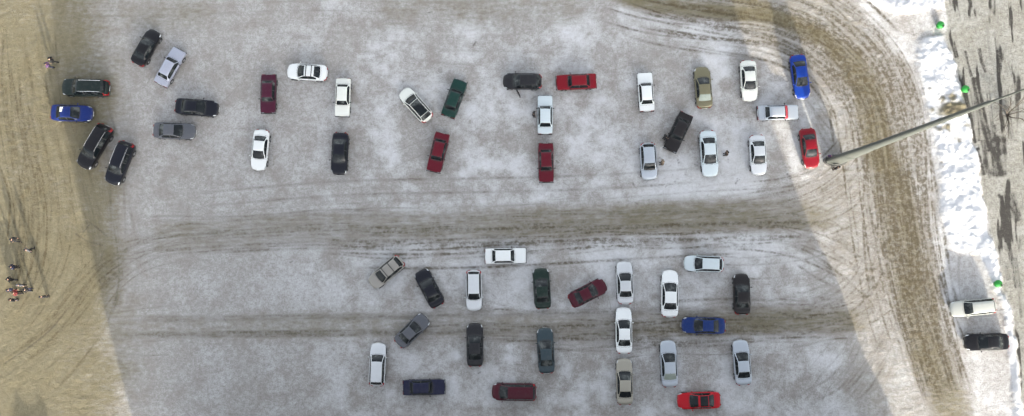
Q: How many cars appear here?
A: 54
